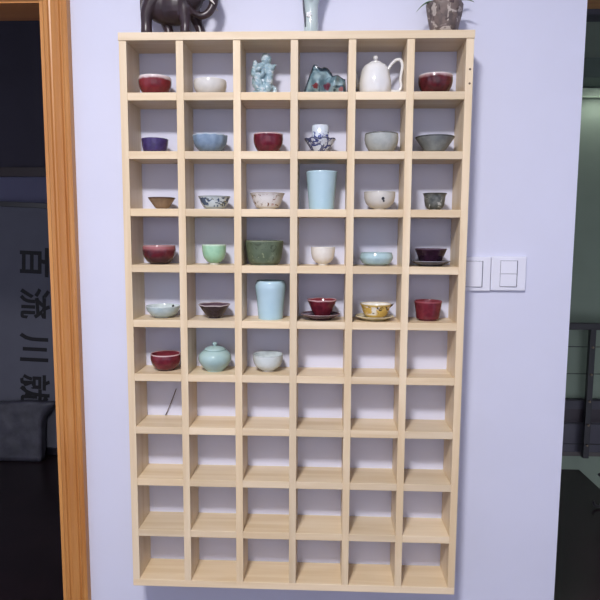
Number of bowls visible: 27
